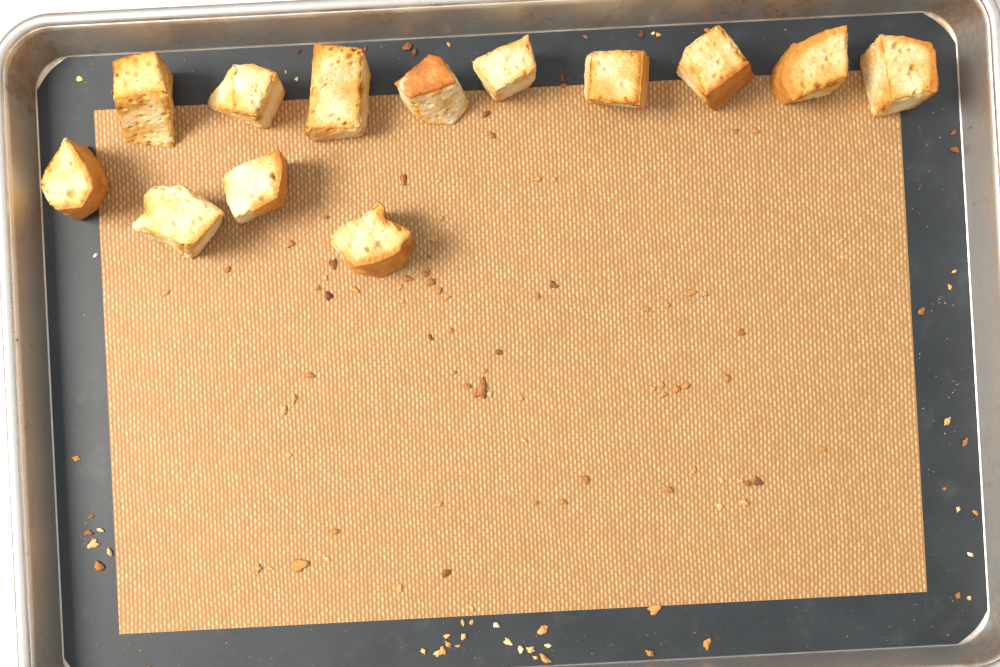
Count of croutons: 13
